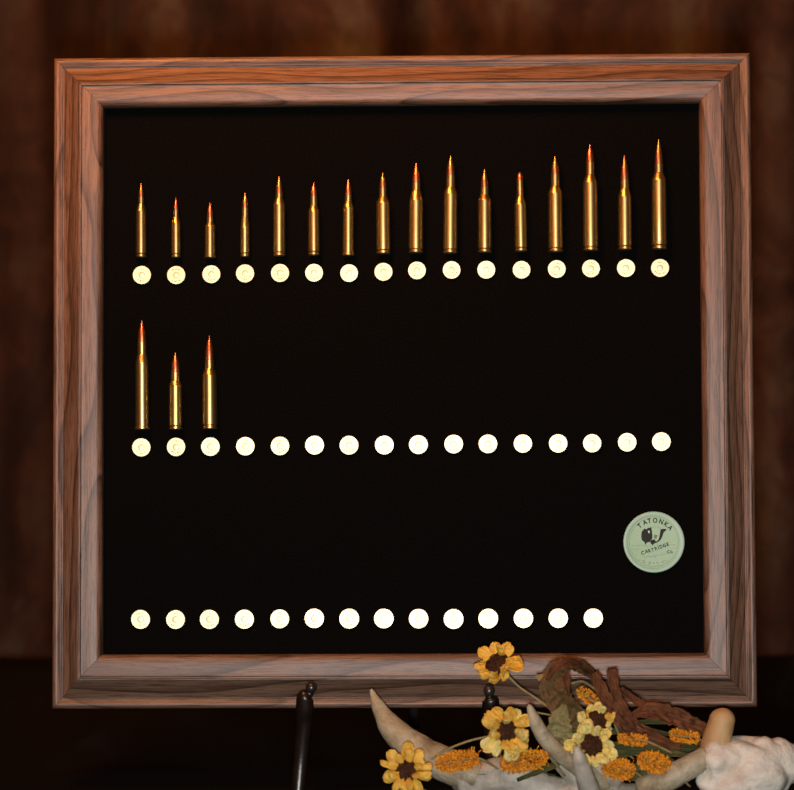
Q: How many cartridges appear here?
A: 19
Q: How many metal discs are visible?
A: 46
